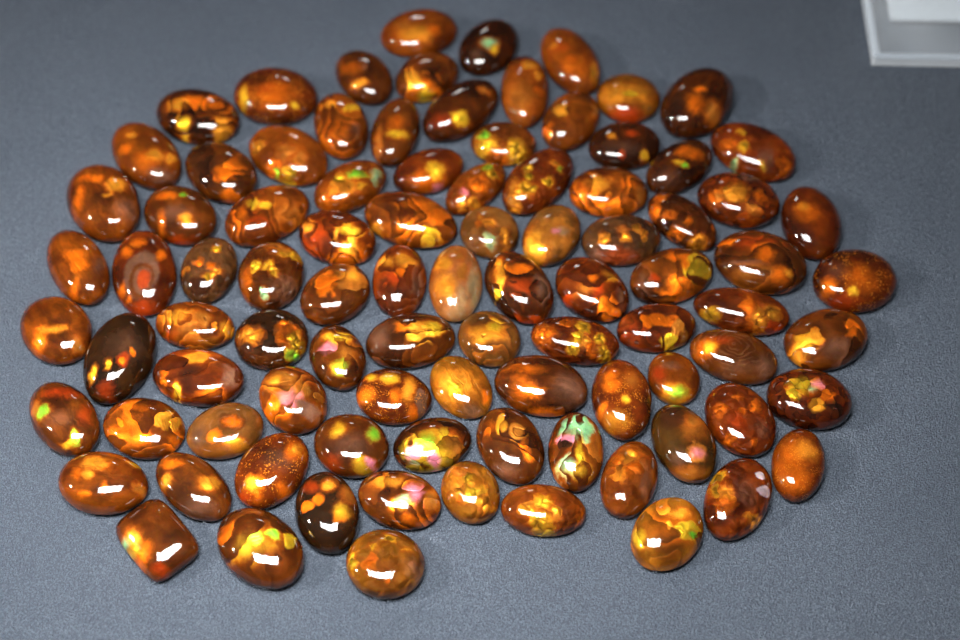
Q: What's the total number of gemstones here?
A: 92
